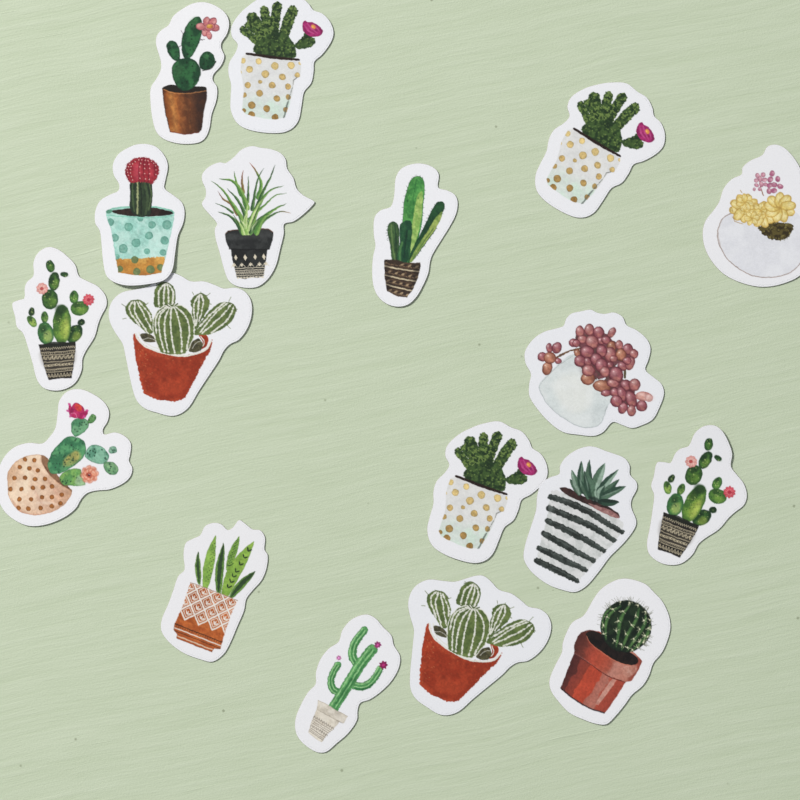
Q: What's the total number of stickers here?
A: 18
